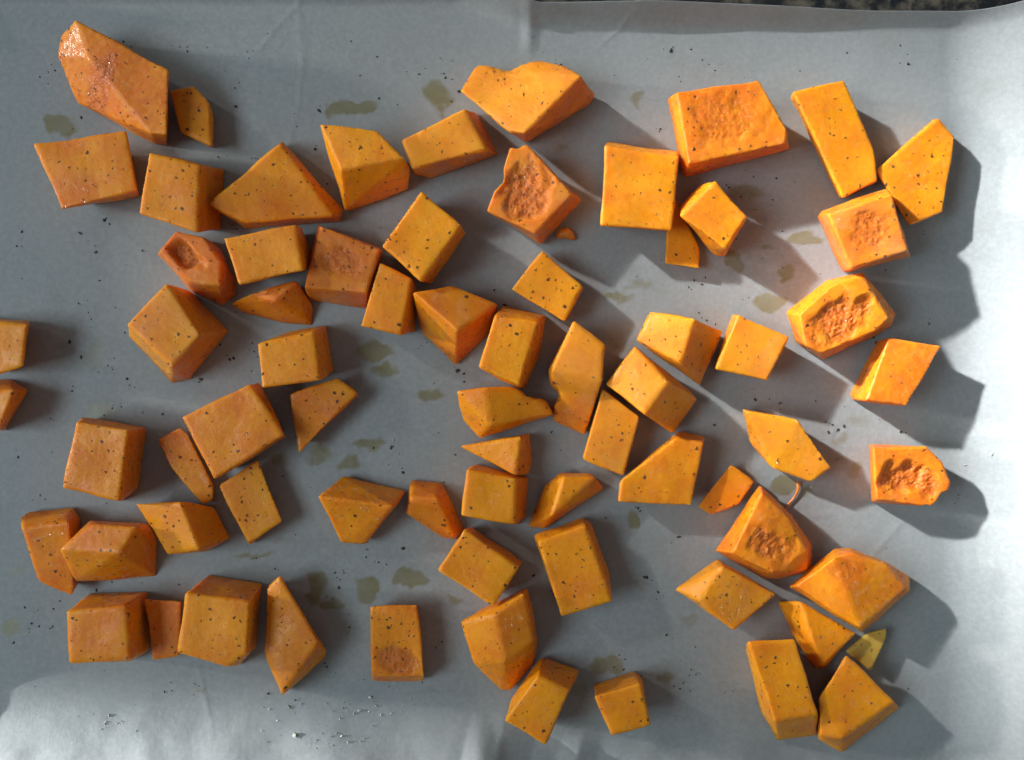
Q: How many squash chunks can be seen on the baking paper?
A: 71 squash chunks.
